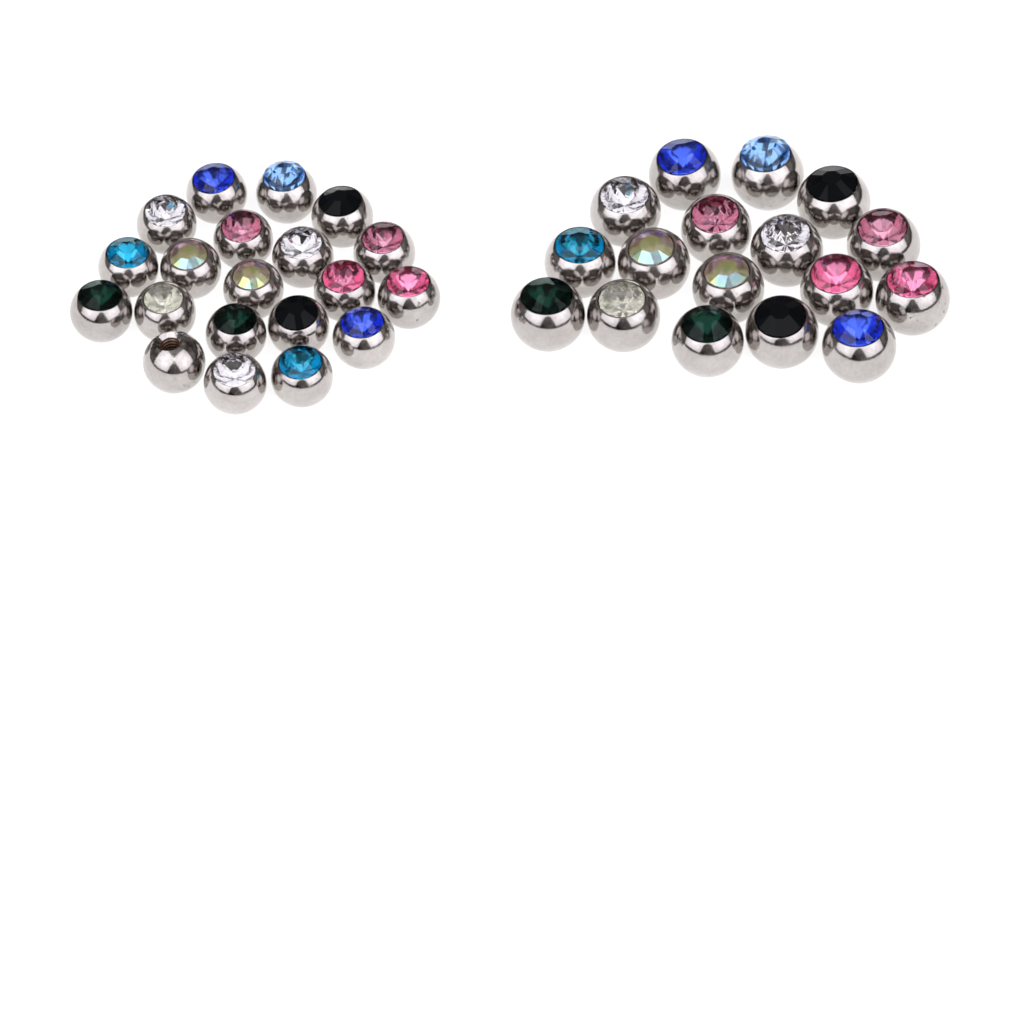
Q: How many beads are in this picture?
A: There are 37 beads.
